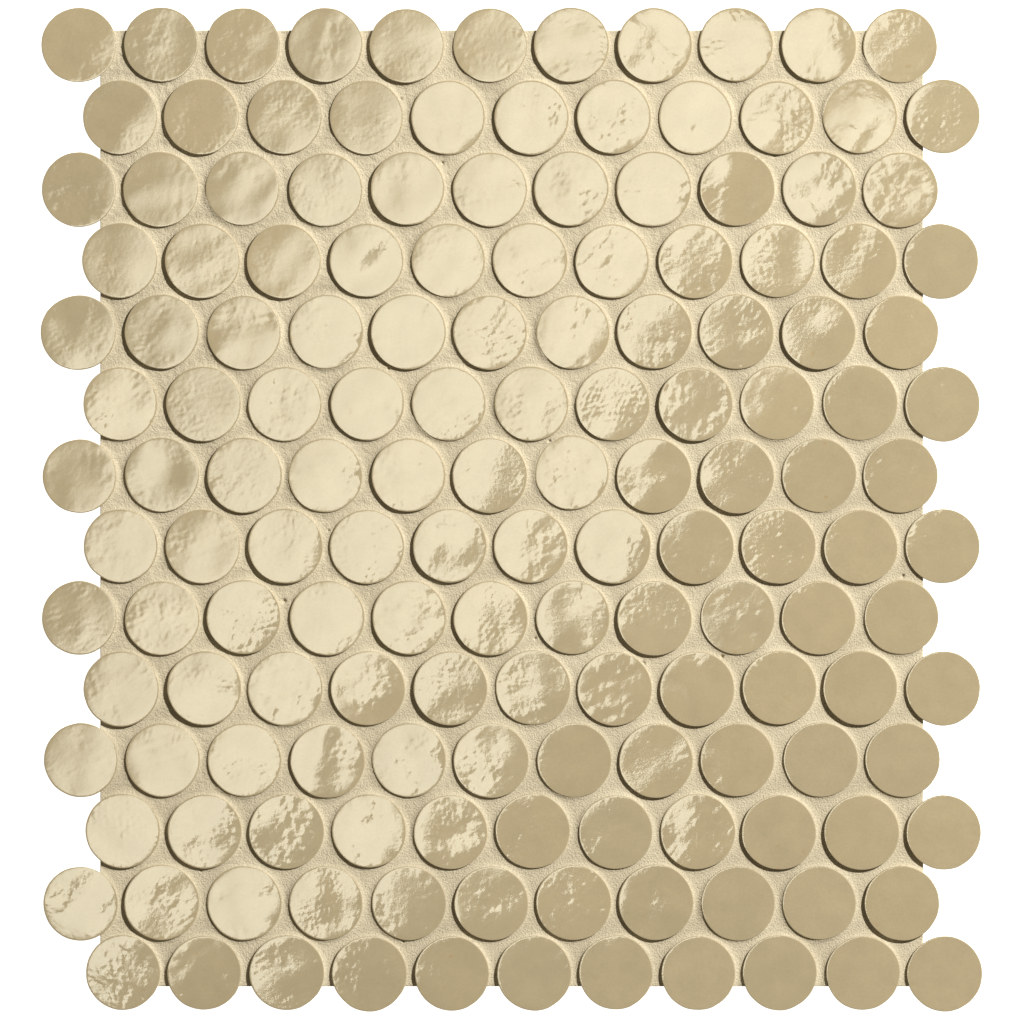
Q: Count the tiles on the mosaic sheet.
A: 154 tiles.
